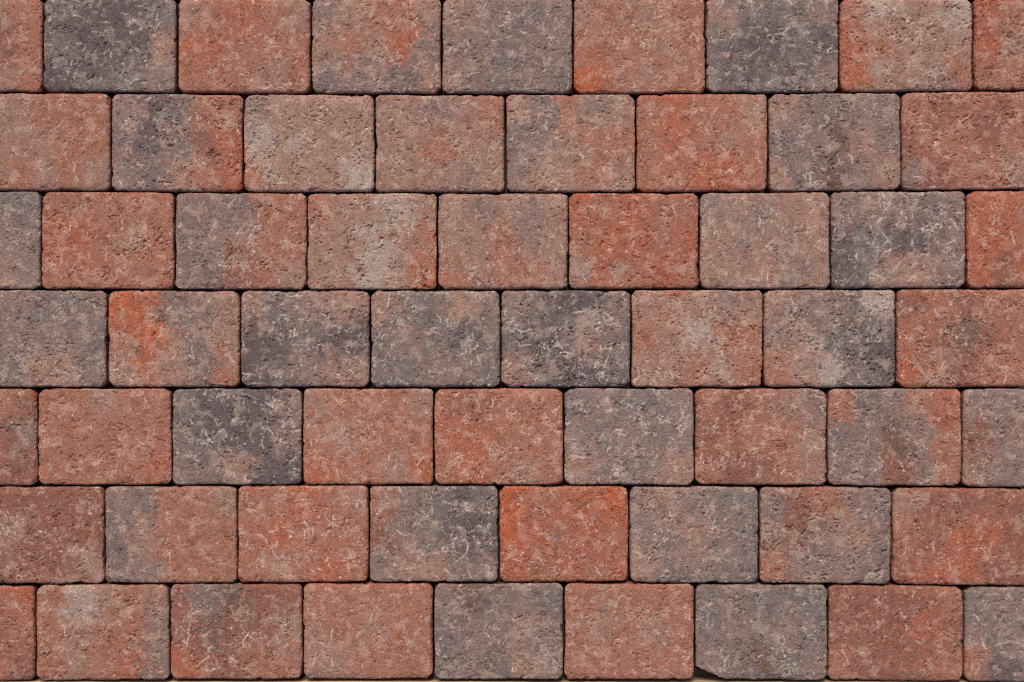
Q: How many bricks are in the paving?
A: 60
